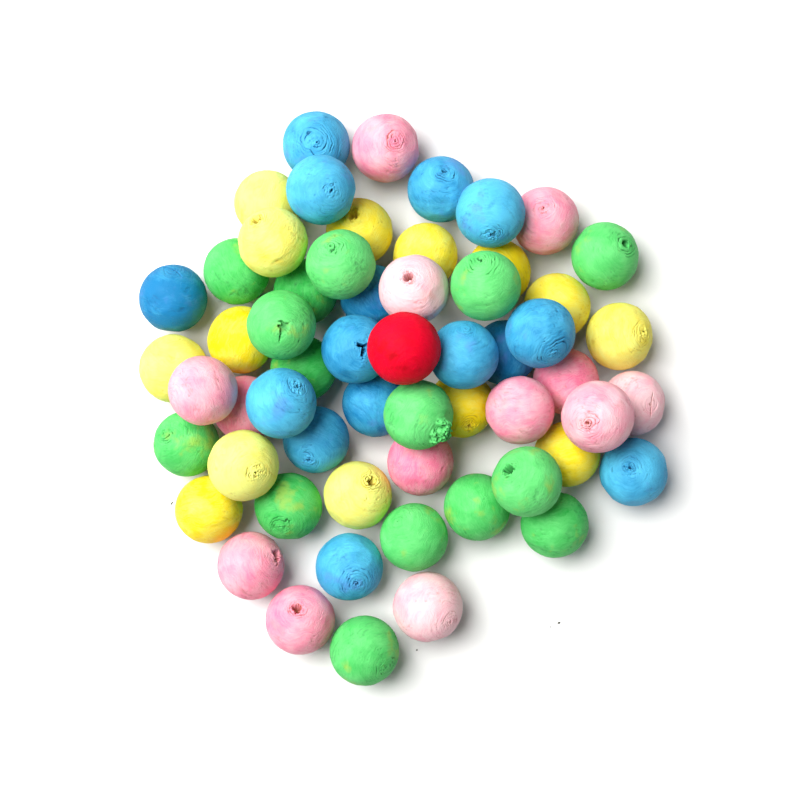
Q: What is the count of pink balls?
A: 13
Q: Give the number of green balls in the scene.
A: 15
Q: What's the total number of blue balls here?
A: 15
